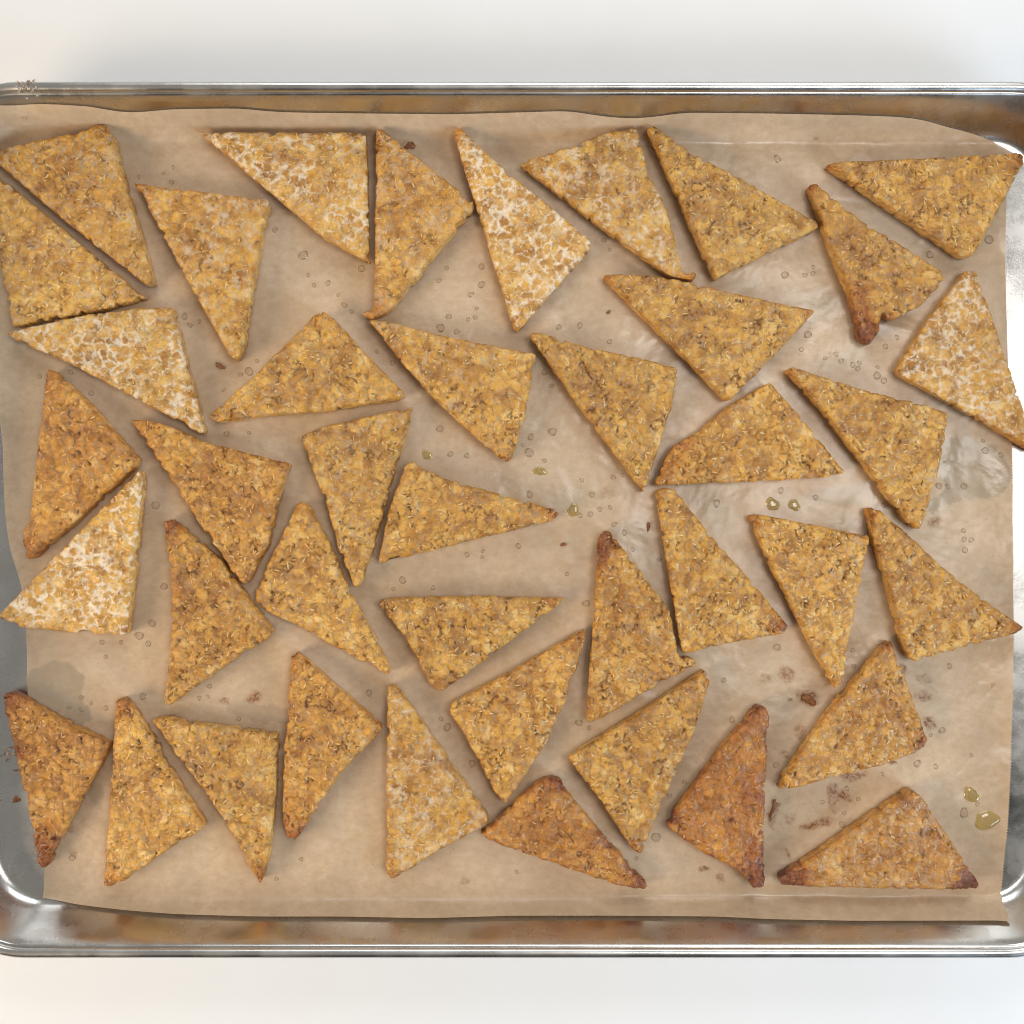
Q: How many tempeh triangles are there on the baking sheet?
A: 41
